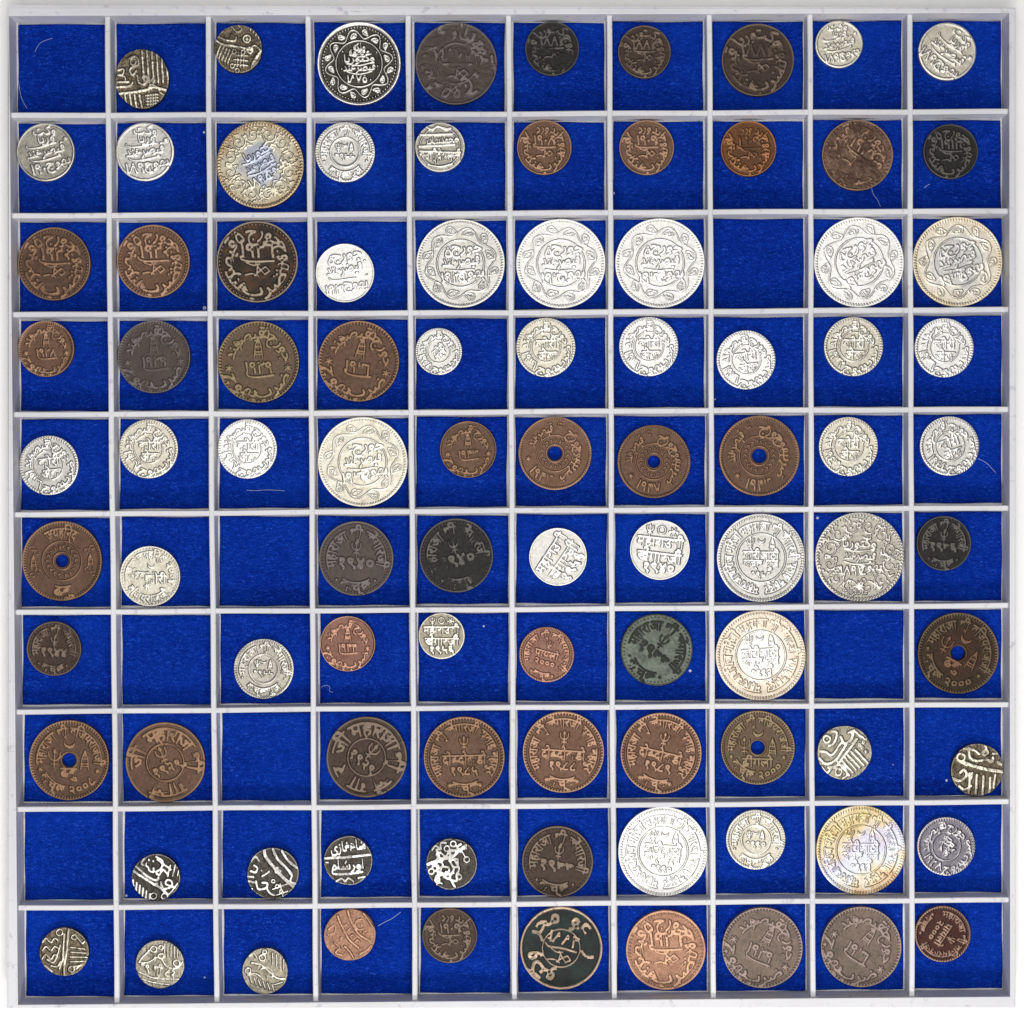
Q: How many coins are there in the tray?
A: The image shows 93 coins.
